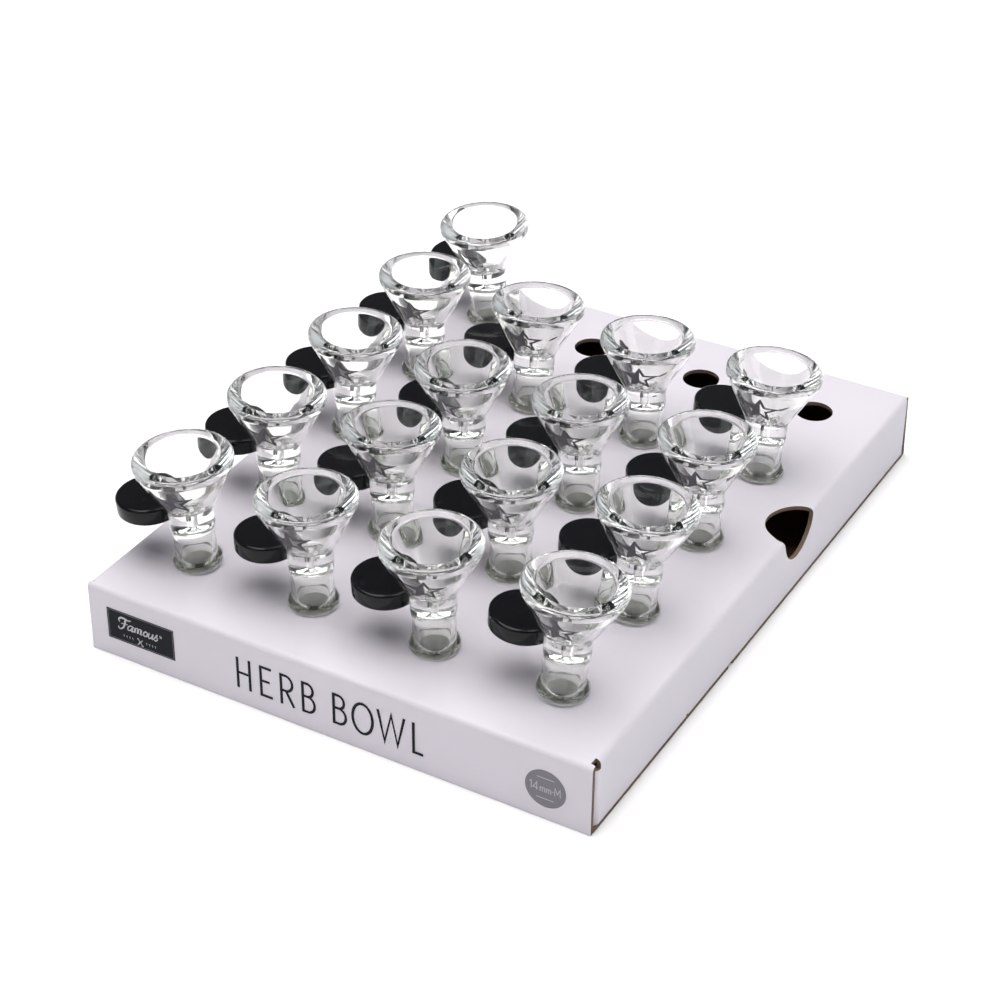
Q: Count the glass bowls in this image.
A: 17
